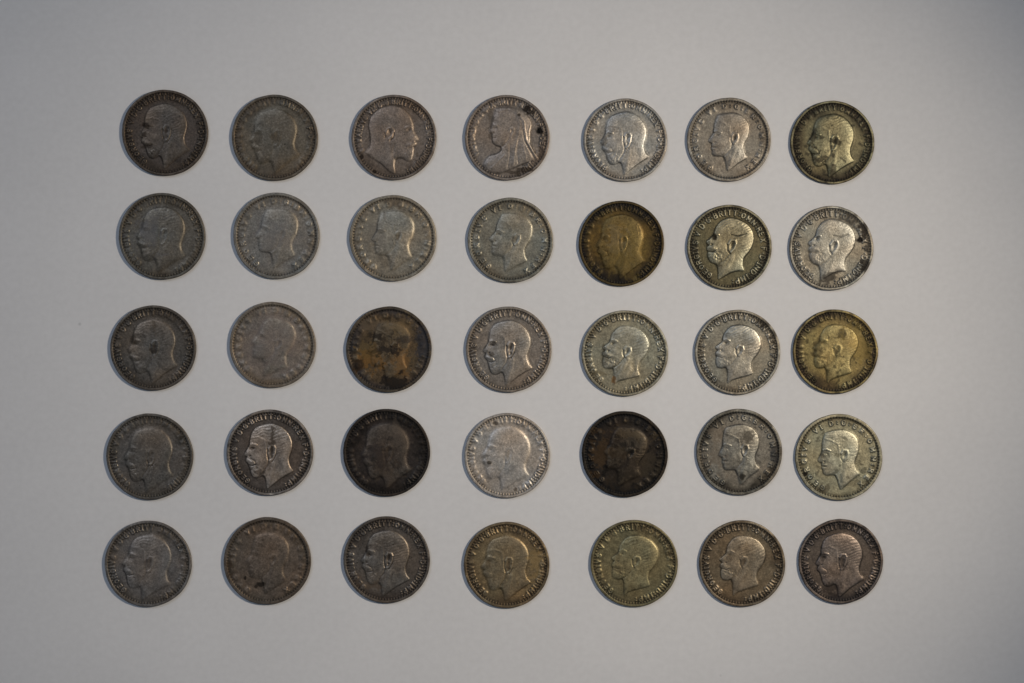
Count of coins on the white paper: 35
